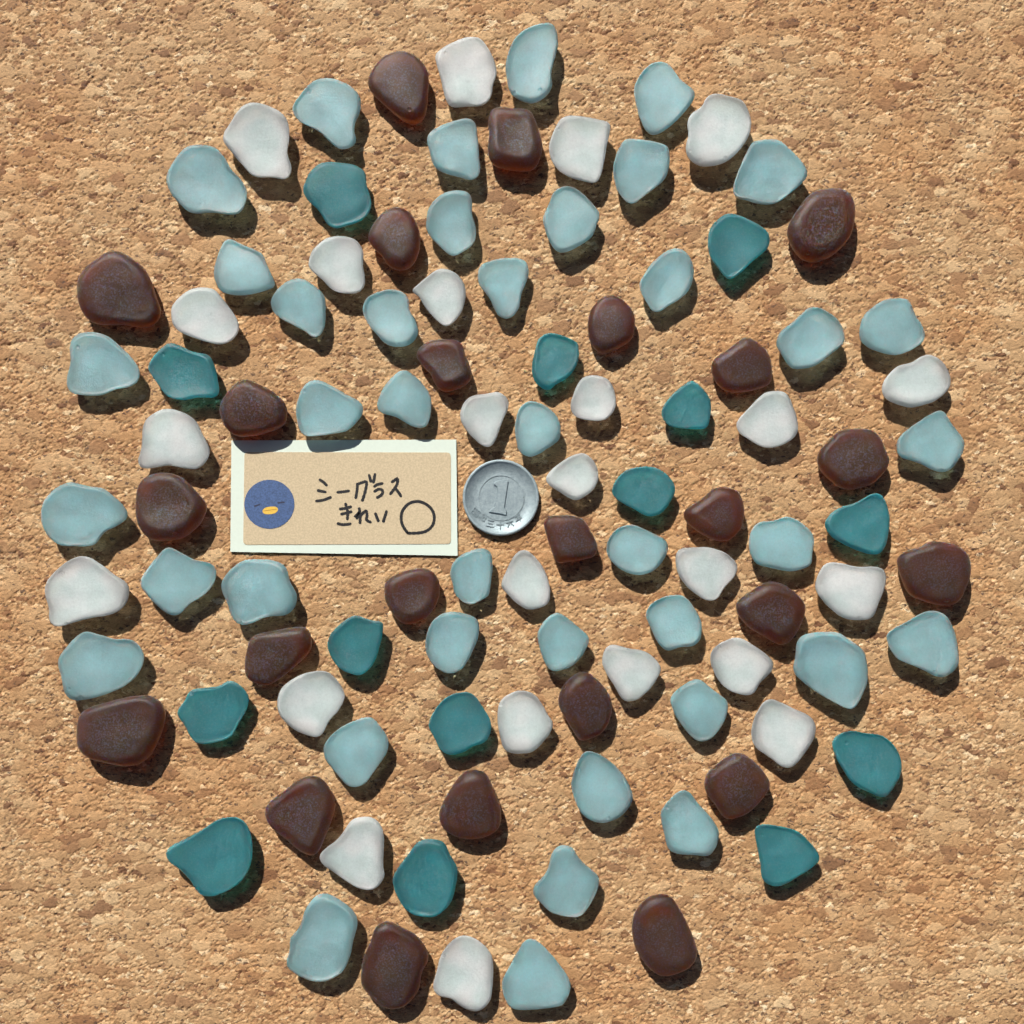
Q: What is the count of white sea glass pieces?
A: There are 24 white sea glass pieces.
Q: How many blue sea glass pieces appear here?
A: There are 40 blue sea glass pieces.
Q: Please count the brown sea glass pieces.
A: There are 24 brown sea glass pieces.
